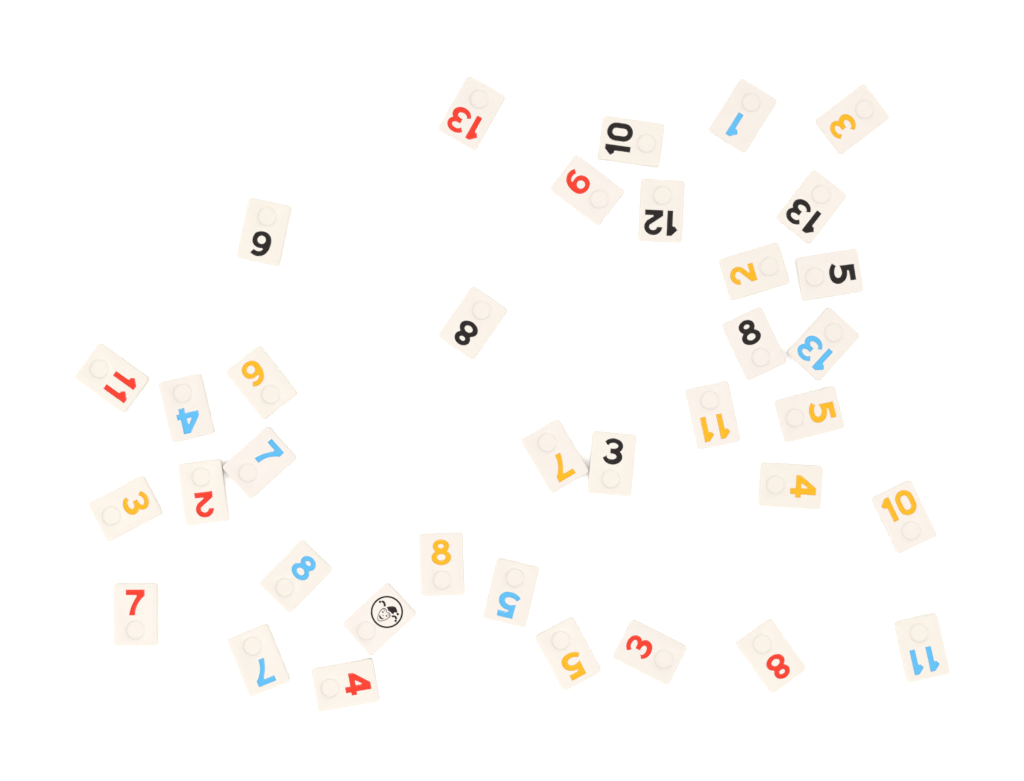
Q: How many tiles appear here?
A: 36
